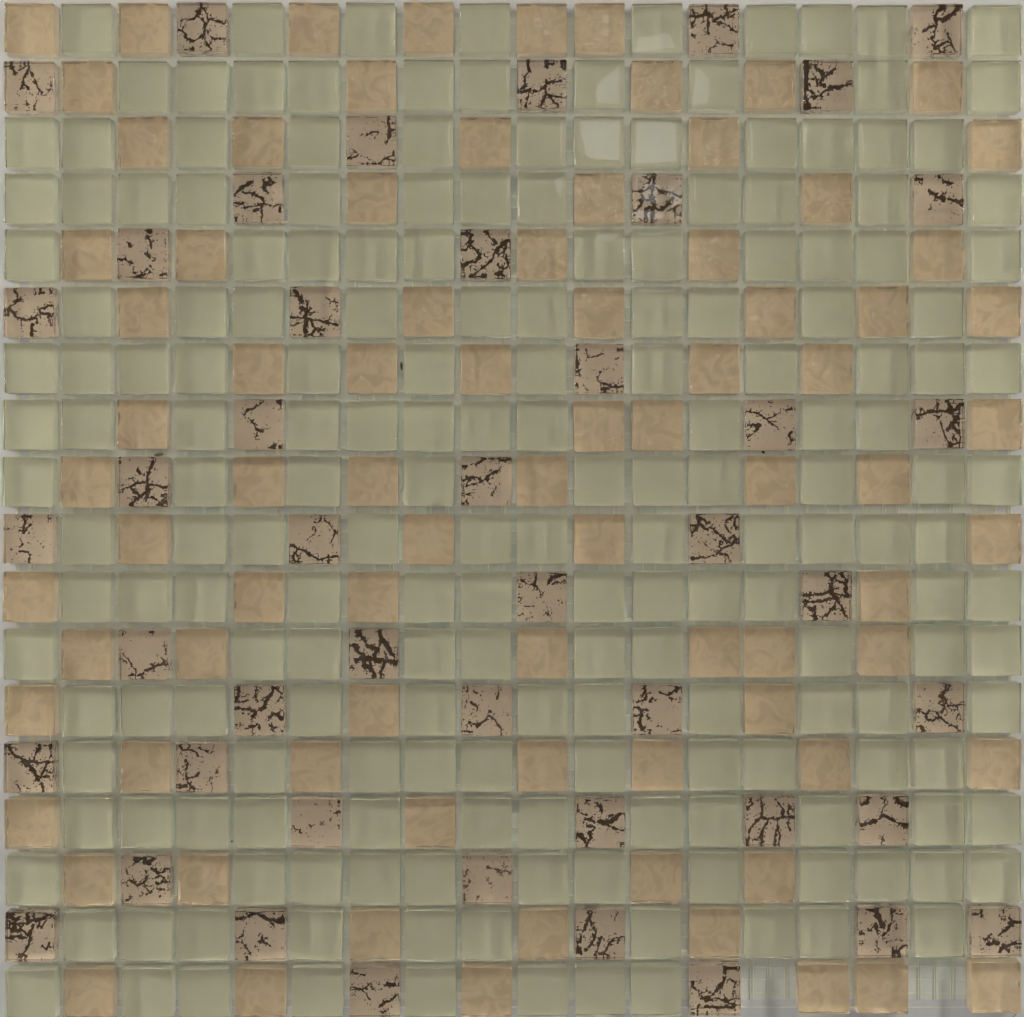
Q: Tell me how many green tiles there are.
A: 193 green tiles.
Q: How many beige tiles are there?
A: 83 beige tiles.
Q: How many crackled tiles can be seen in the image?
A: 46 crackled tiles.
